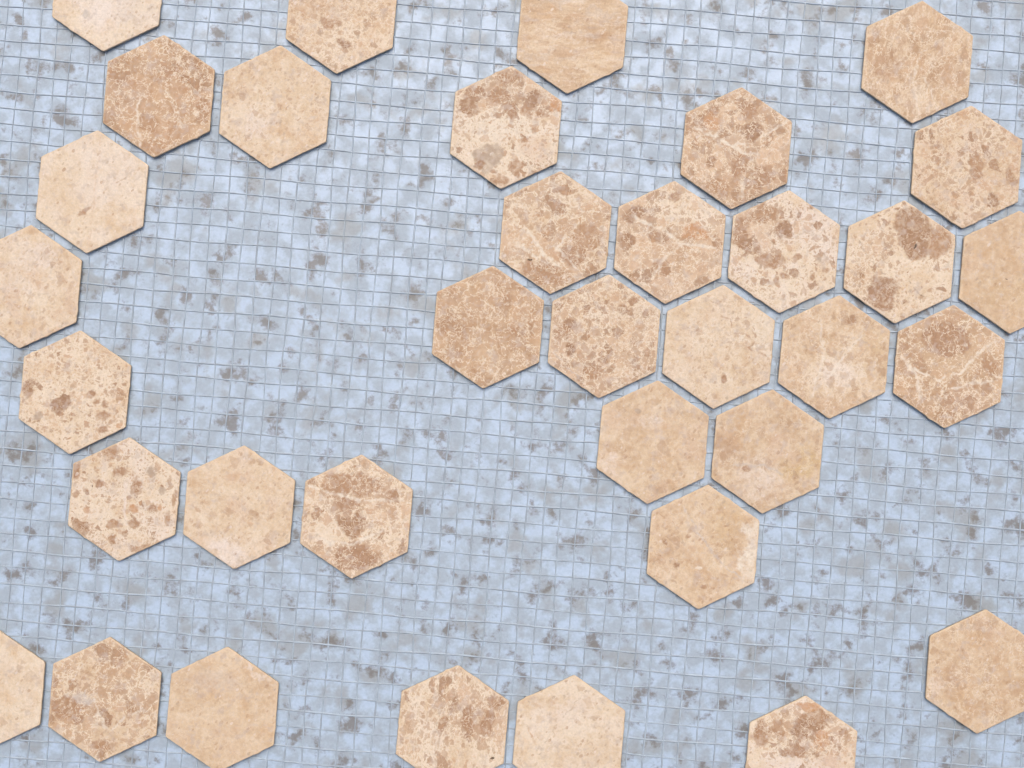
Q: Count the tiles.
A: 35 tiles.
